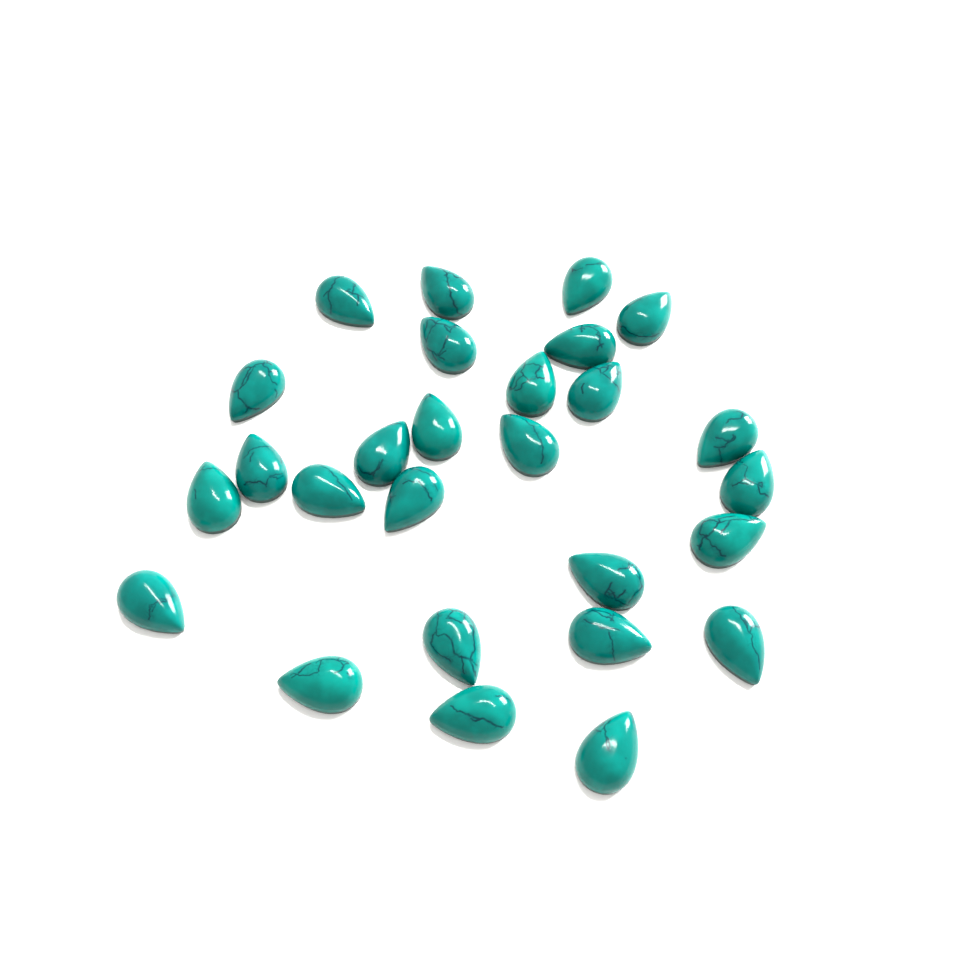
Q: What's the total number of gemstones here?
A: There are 27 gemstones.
